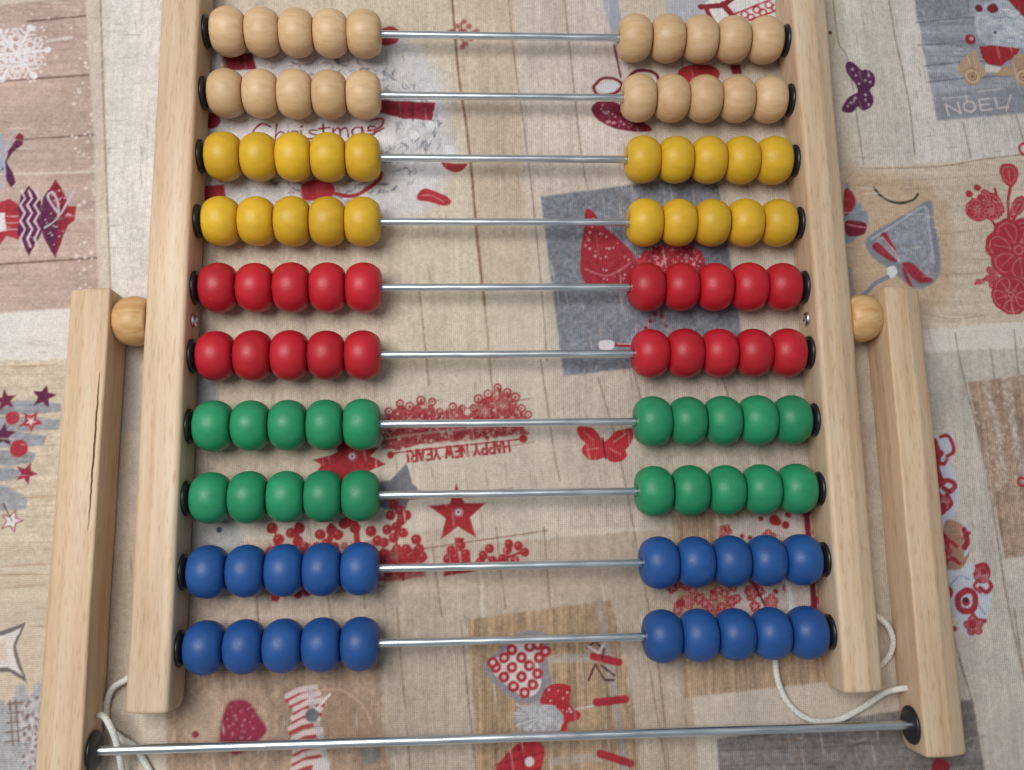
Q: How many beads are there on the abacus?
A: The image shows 100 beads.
